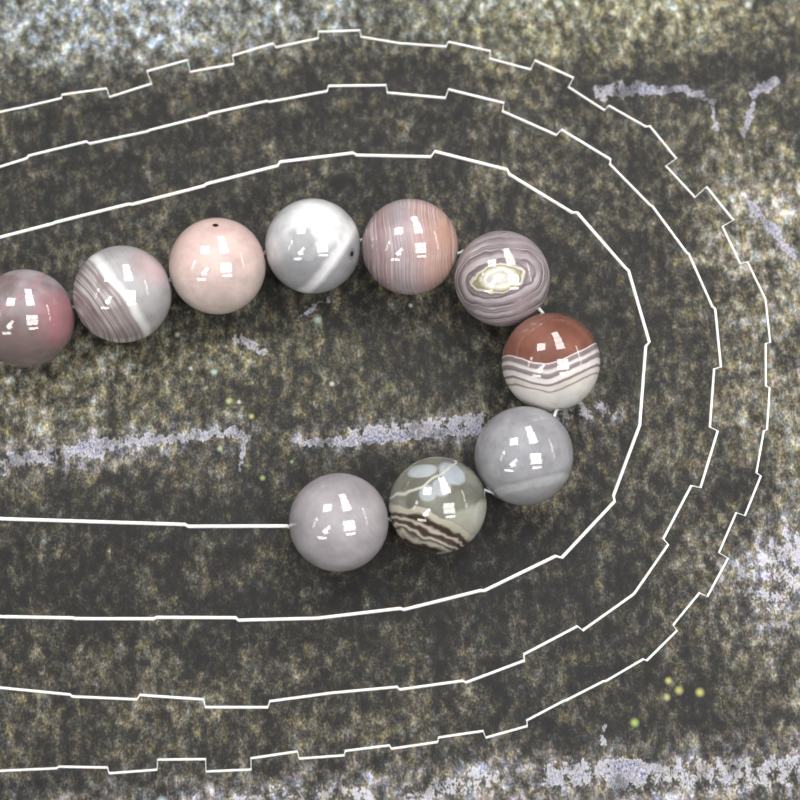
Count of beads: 10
